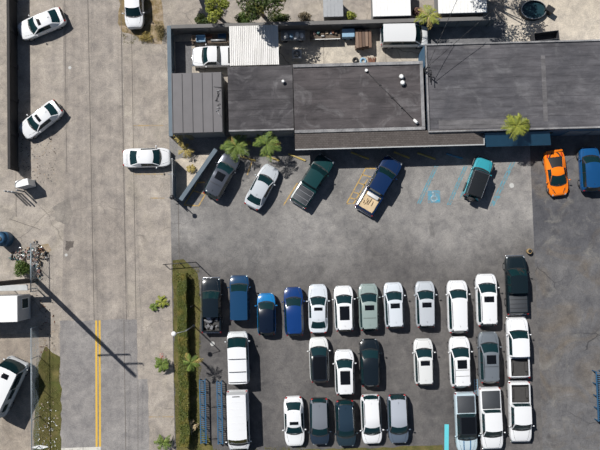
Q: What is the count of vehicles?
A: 43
